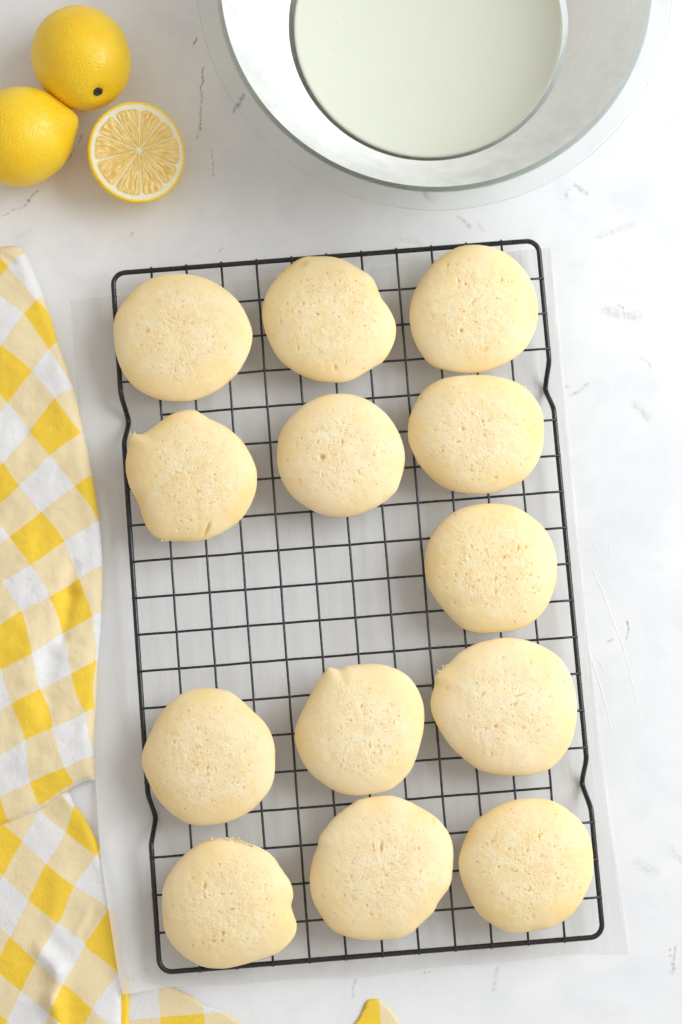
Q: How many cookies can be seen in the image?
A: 13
